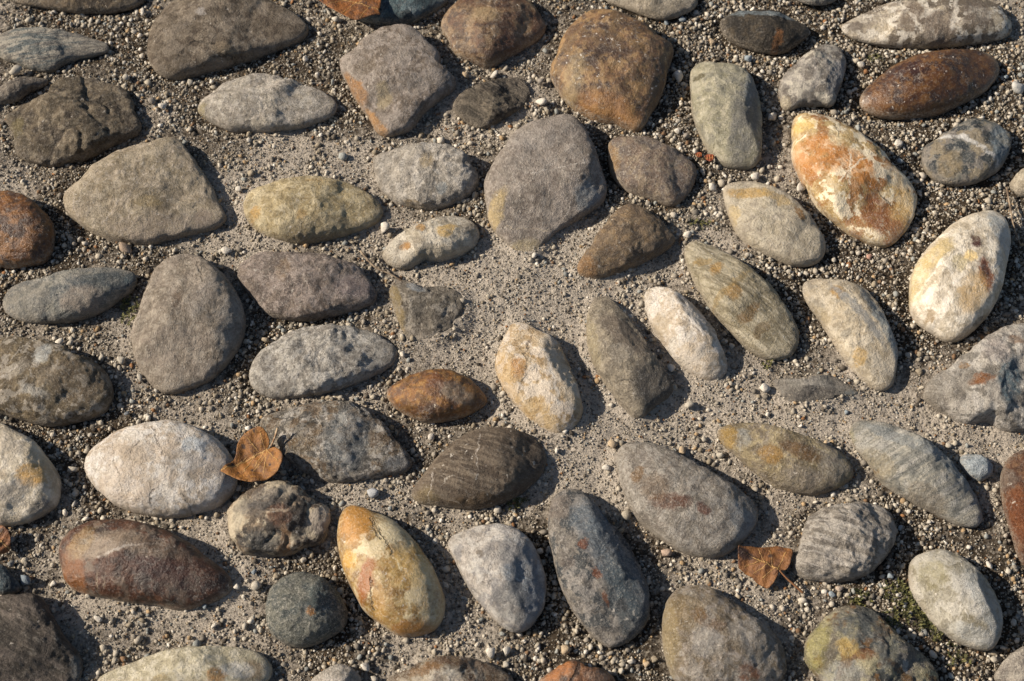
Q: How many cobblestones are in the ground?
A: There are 71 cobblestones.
